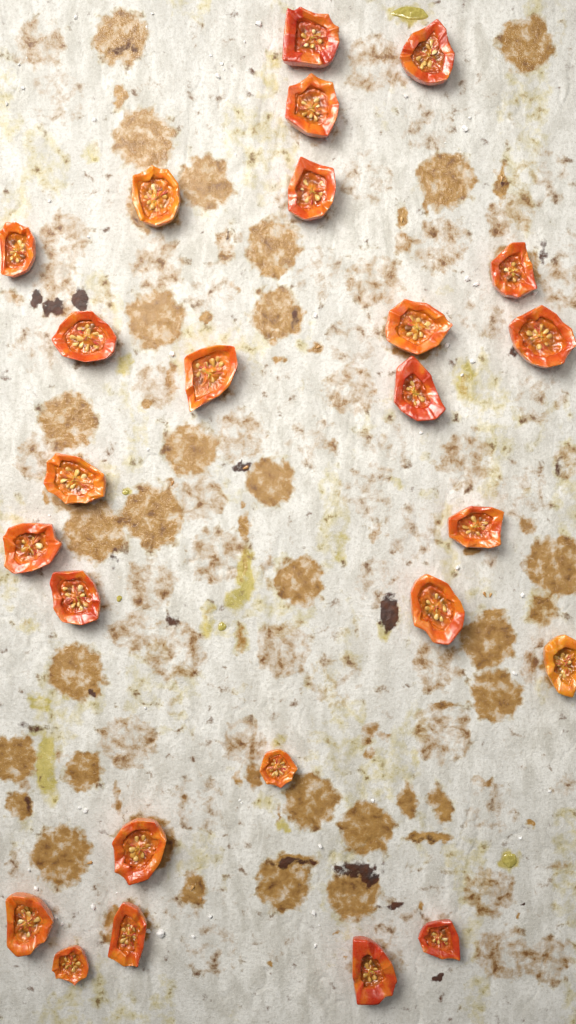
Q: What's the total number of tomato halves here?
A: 25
